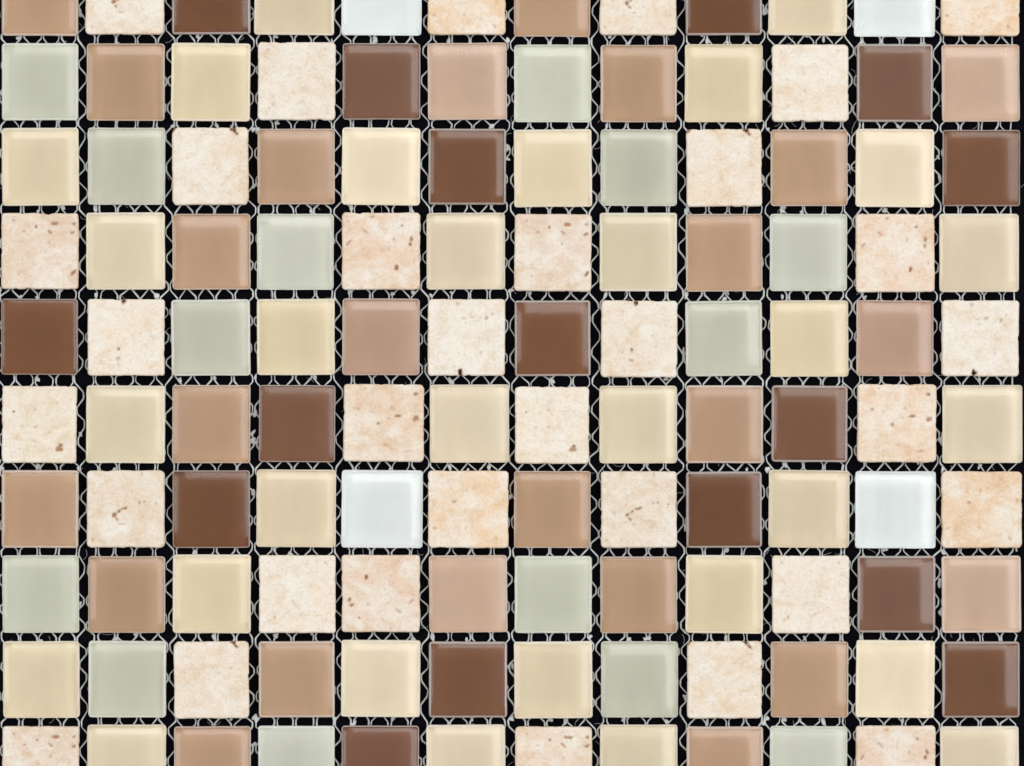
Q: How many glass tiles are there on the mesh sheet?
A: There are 88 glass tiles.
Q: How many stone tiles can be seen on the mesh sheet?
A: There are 32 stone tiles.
